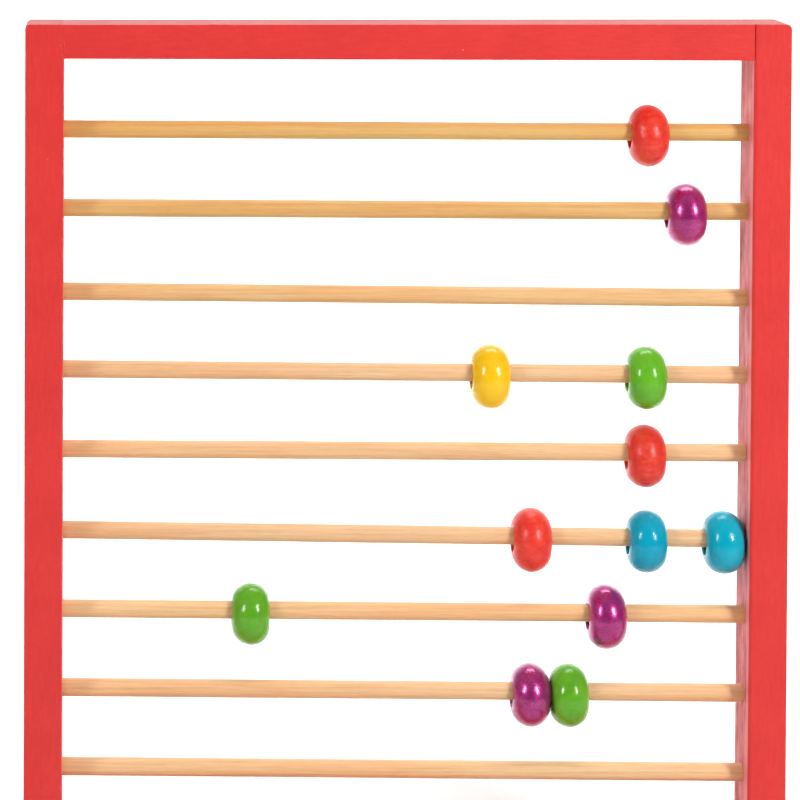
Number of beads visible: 12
